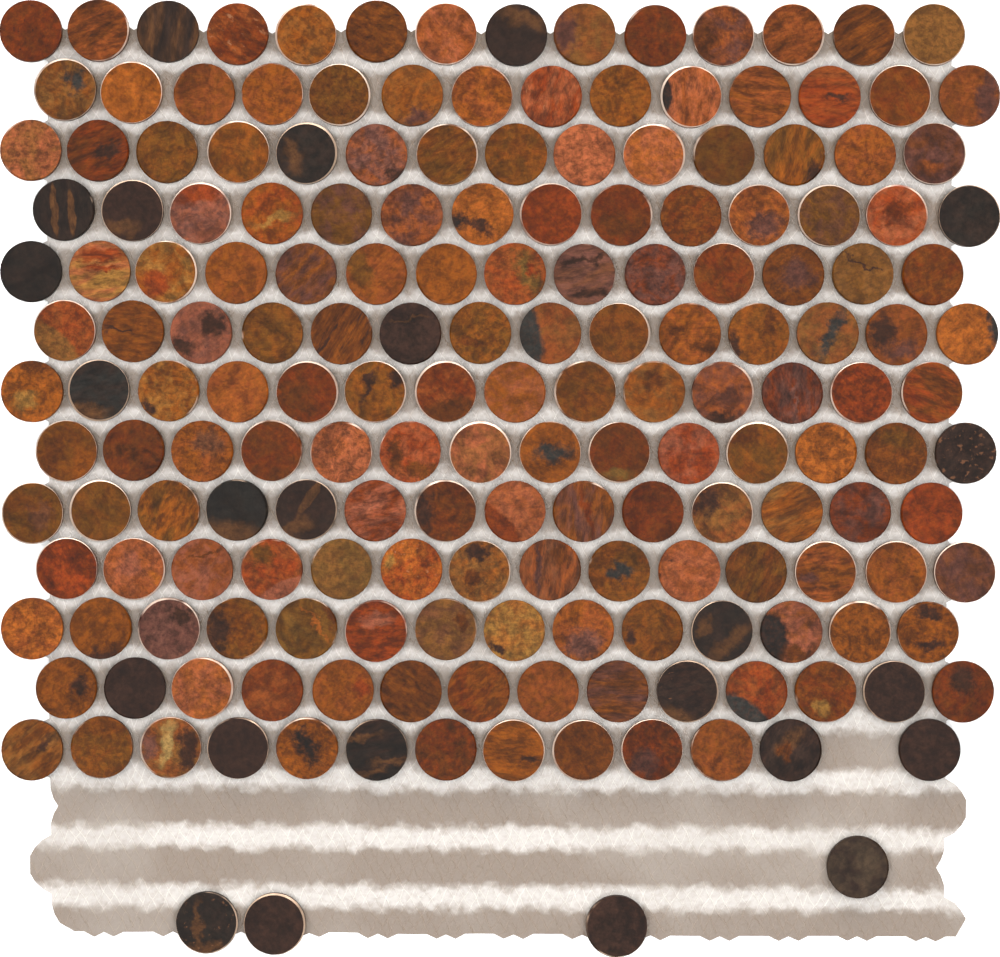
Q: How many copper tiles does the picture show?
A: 161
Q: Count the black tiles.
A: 24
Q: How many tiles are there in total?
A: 185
